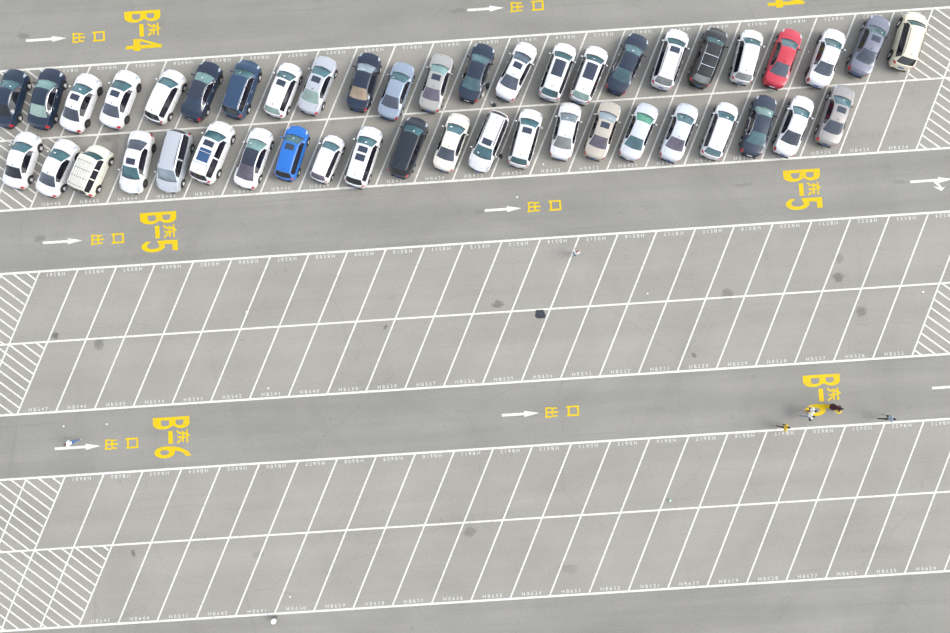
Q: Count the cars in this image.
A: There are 46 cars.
